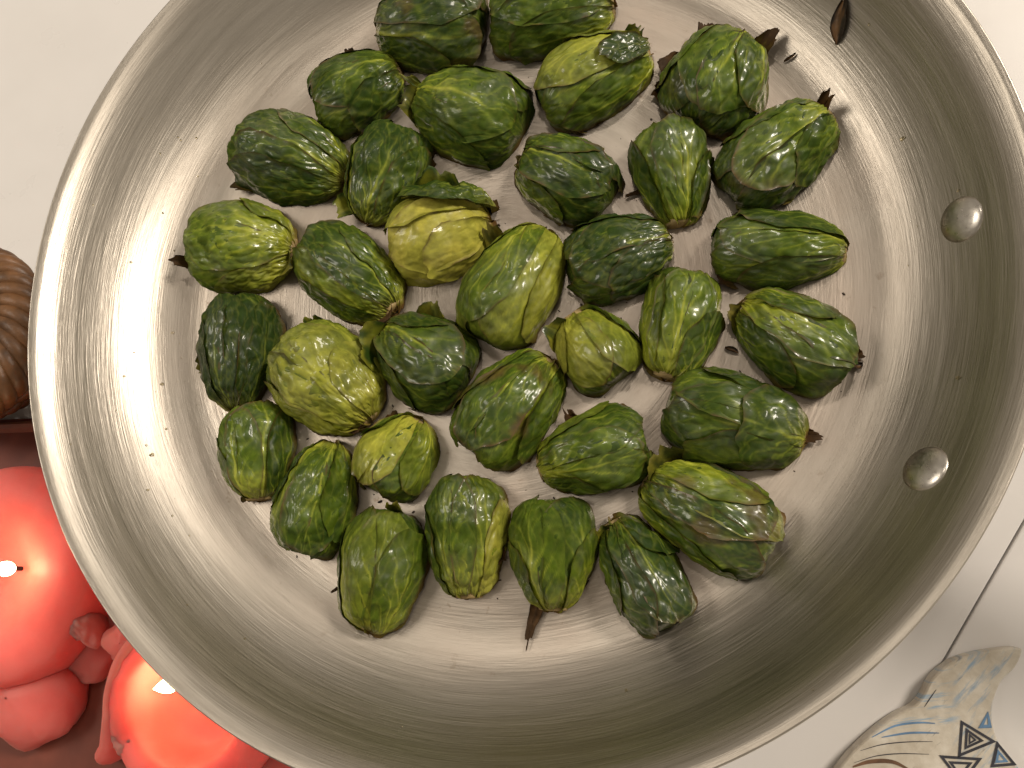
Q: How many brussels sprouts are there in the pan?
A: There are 34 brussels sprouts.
